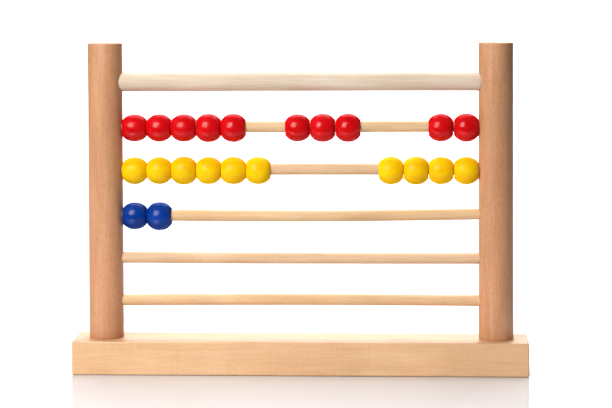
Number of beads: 22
